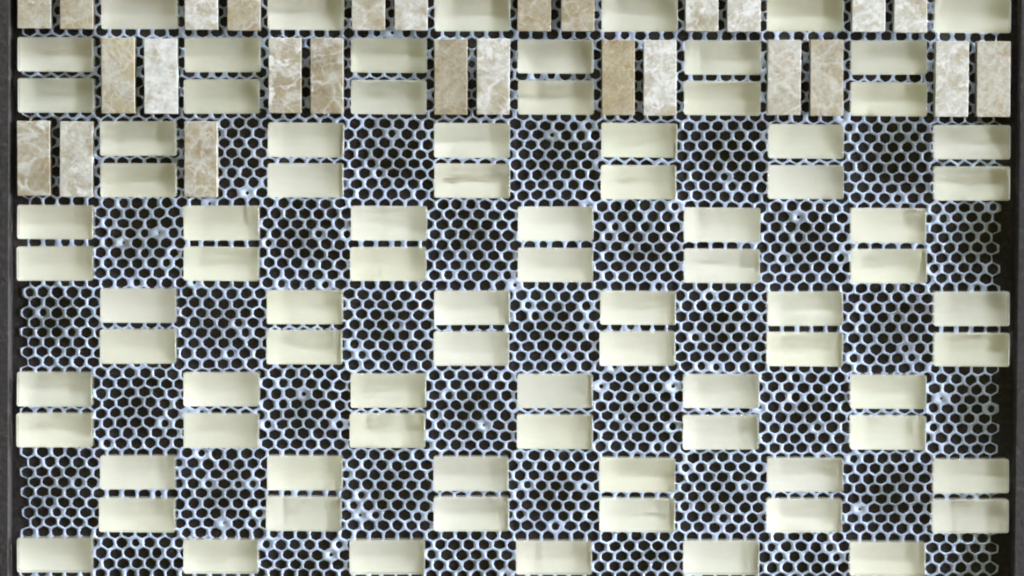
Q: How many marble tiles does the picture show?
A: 27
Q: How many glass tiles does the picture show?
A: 84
